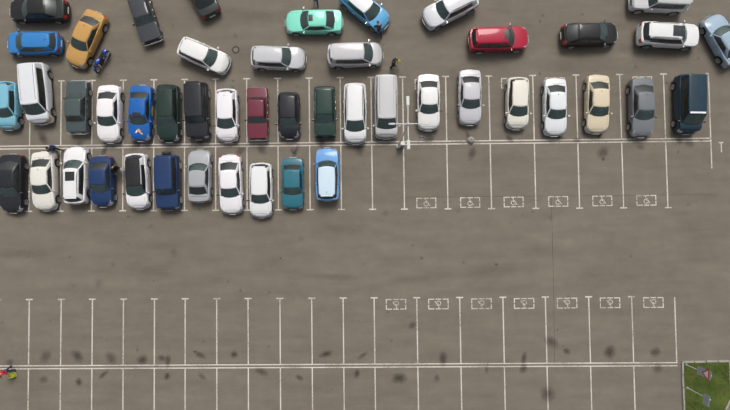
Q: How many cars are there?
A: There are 47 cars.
